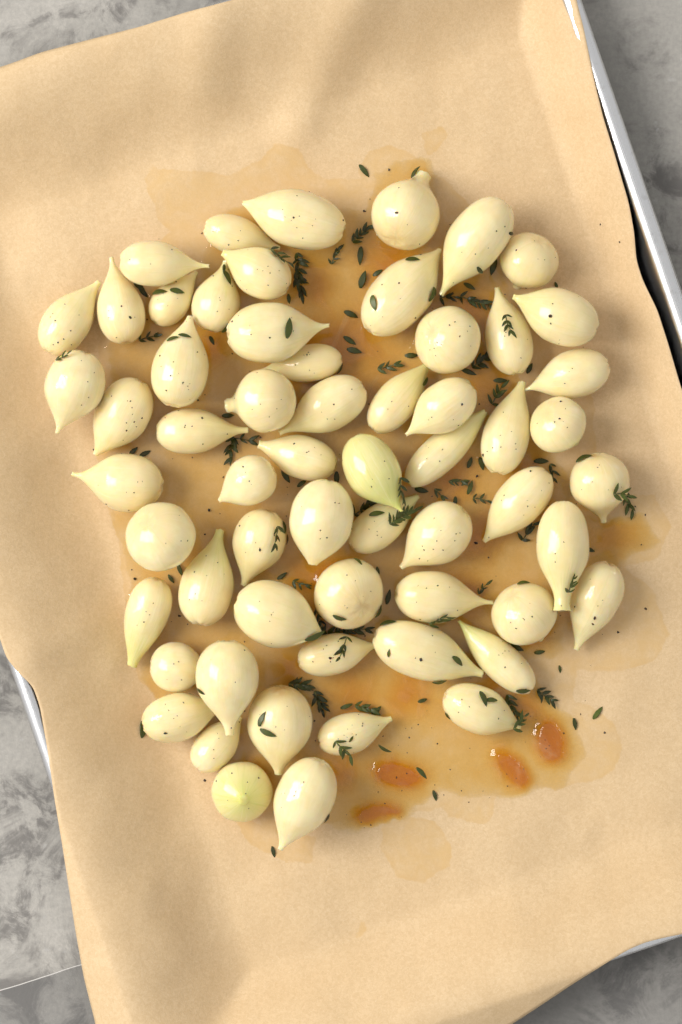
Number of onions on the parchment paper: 60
